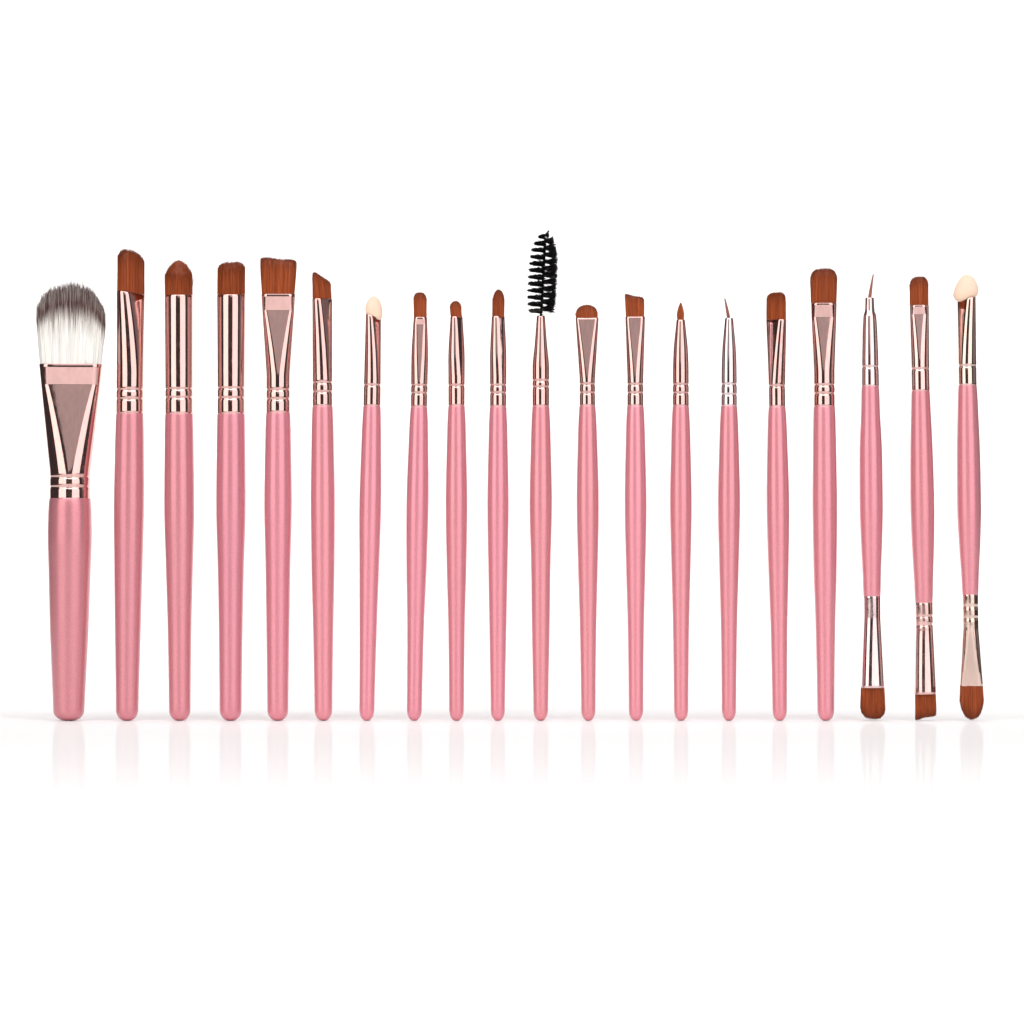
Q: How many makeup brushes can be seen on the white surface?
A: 20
